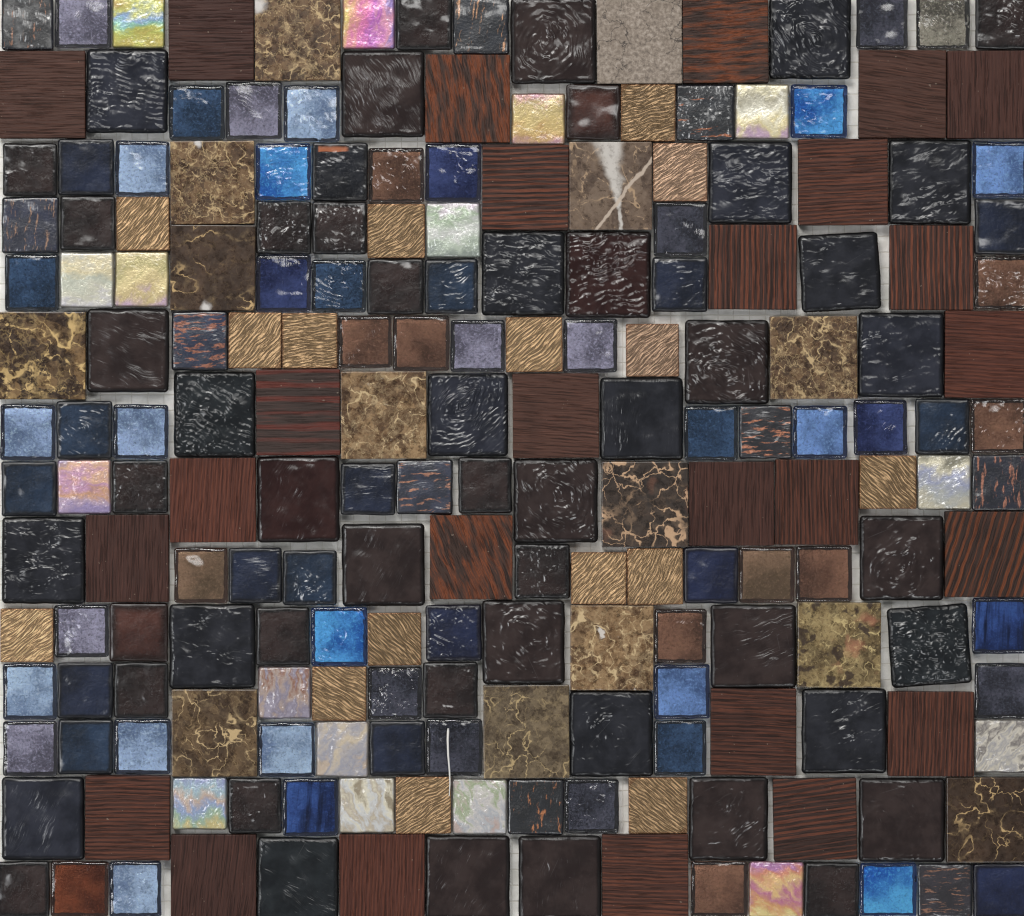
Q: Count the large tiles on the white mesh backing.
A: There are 72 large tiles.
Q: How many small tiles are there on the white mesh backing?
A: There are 126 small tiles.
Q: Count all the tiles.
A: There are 198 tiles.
